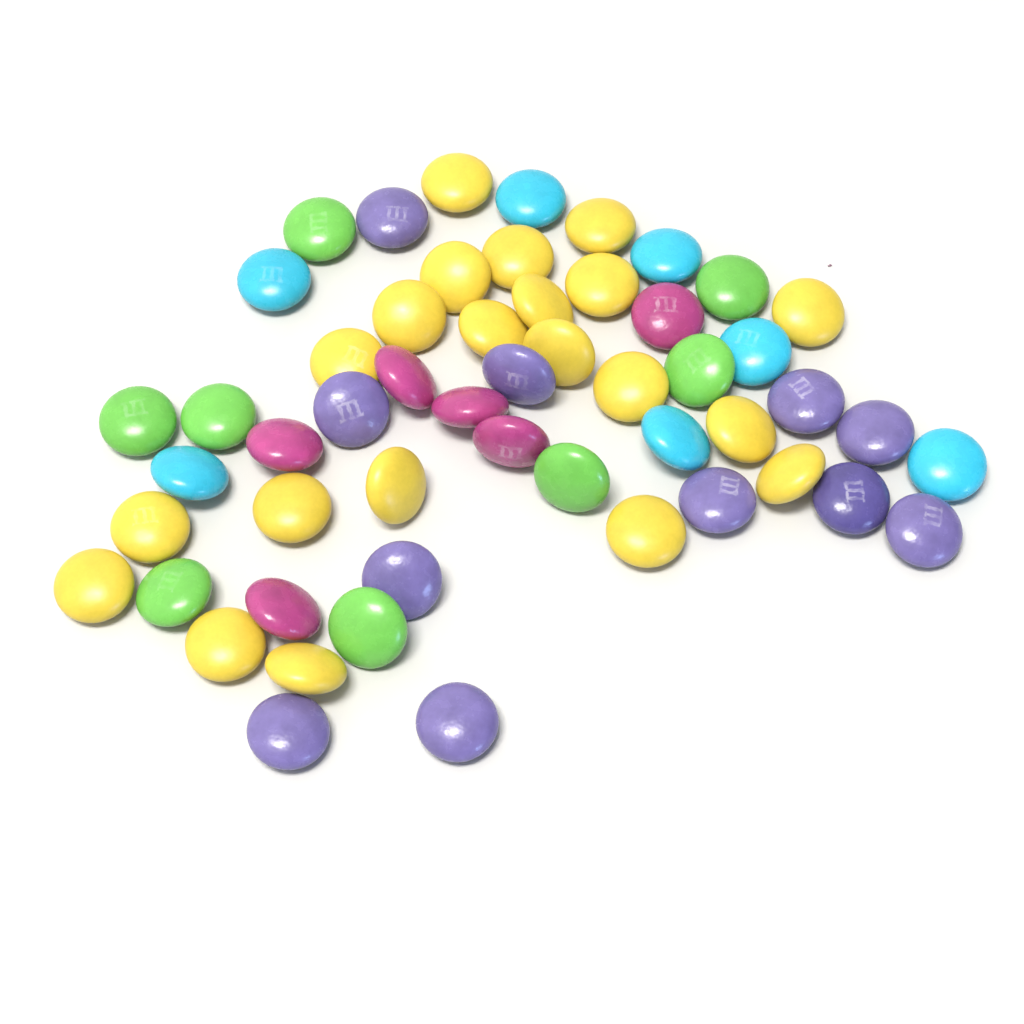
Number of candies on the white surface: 53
